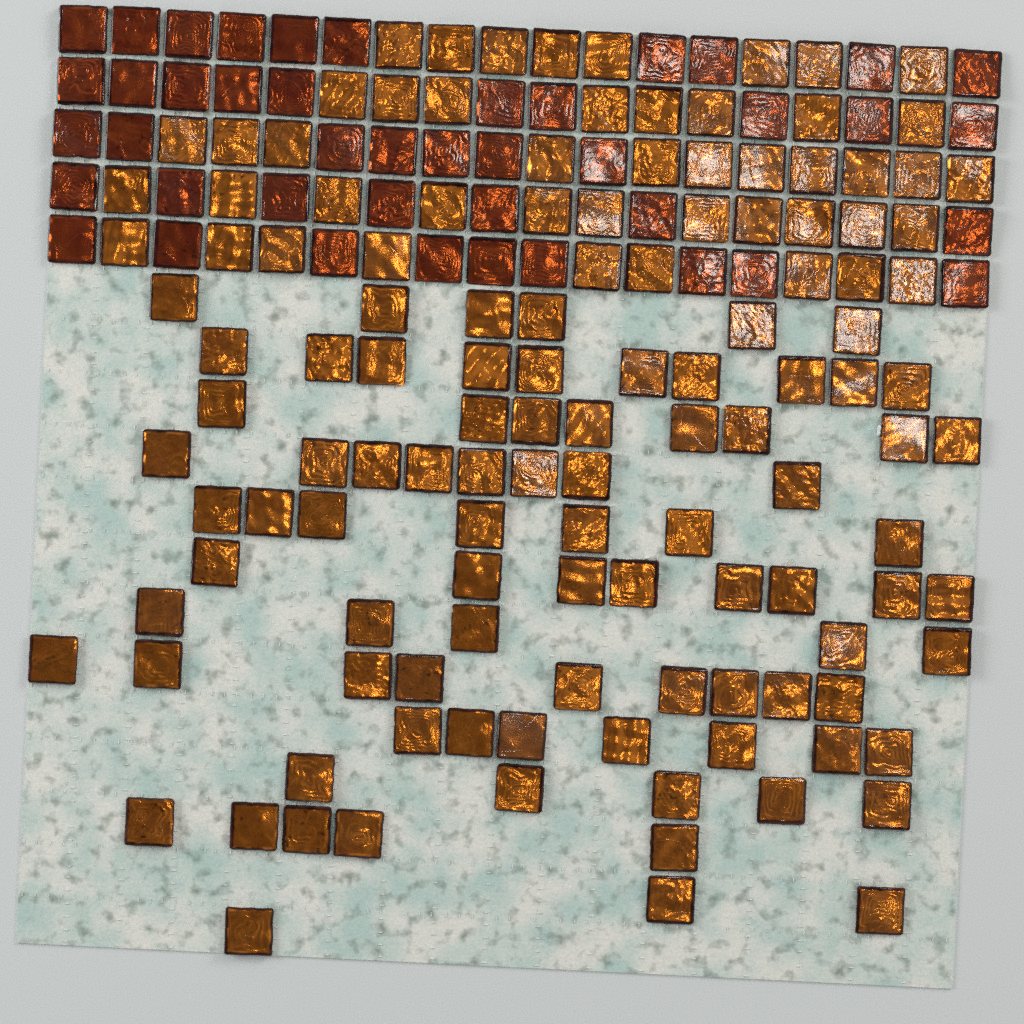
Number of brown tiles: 43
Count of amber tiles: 128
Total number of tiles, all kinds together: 171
